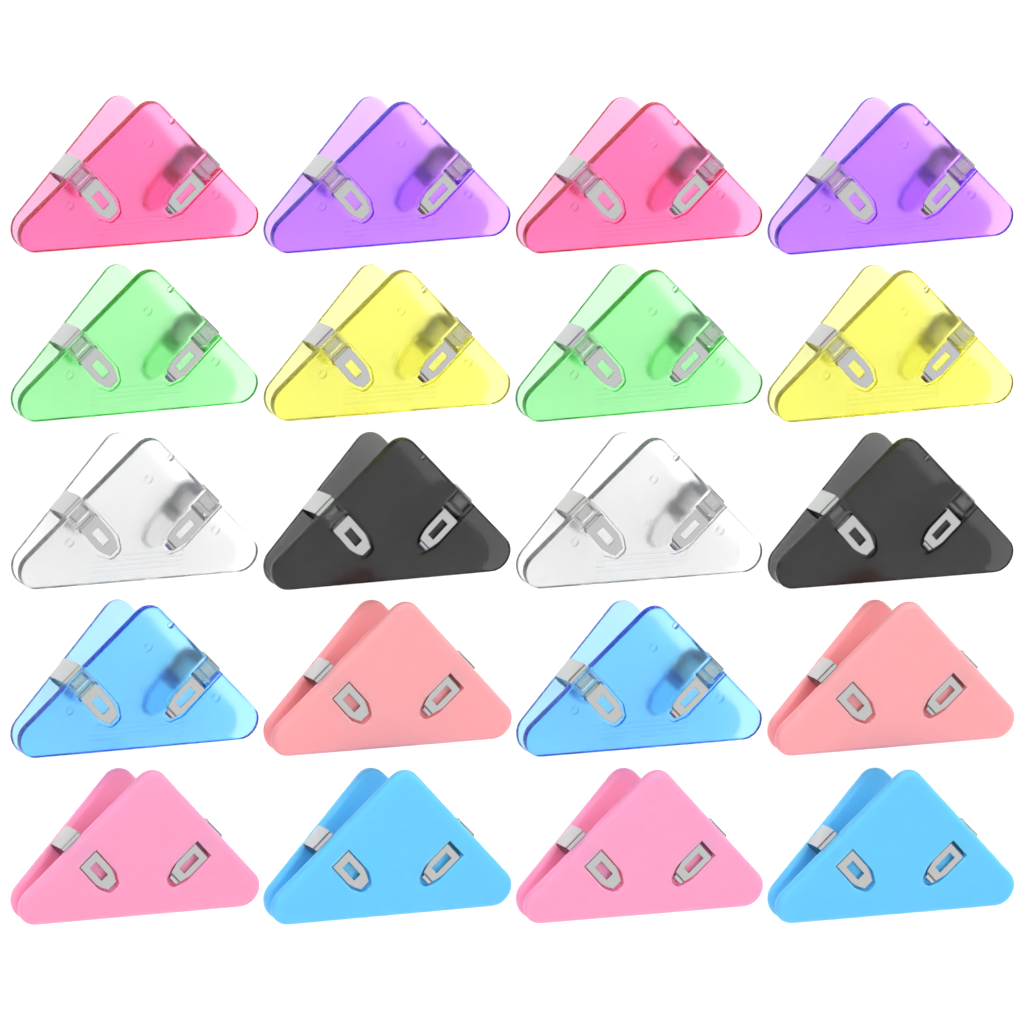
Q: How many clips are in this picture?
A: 20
